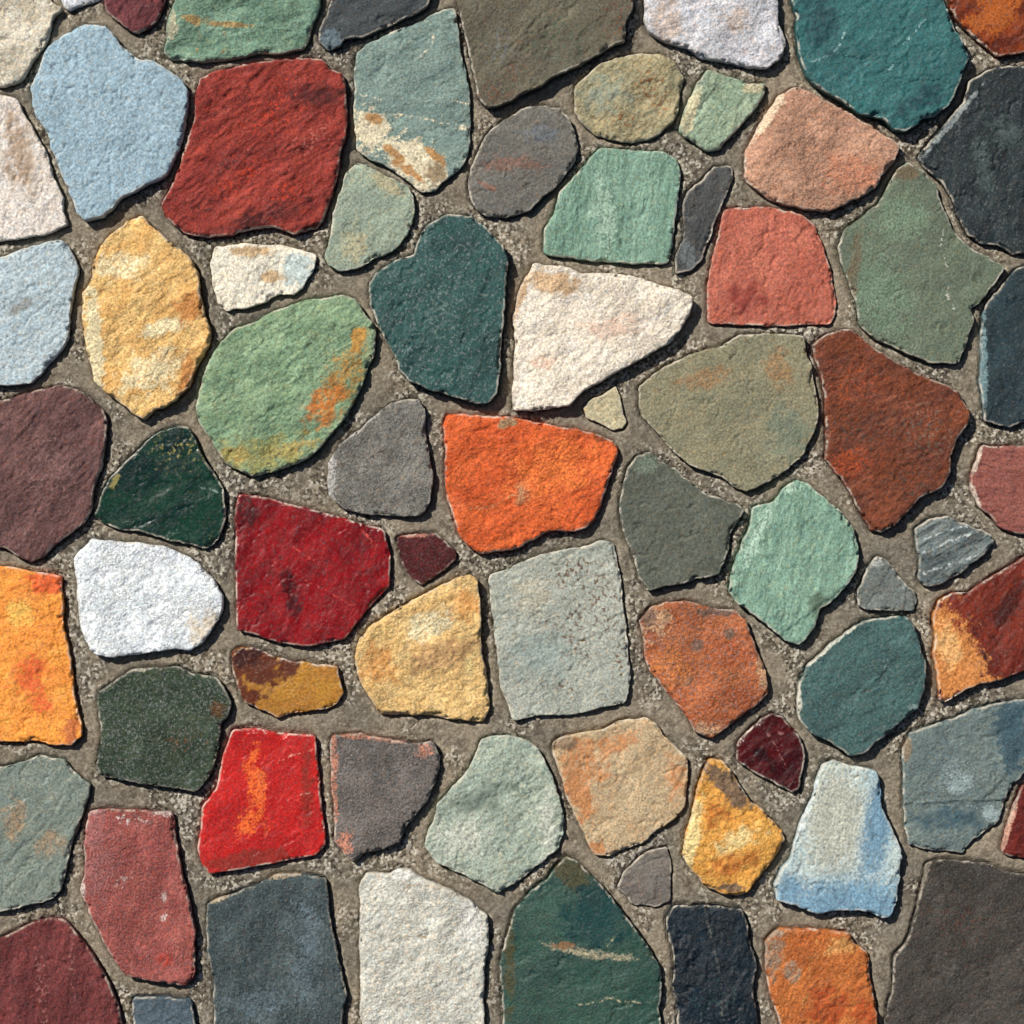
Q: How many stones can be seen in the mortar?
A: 73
